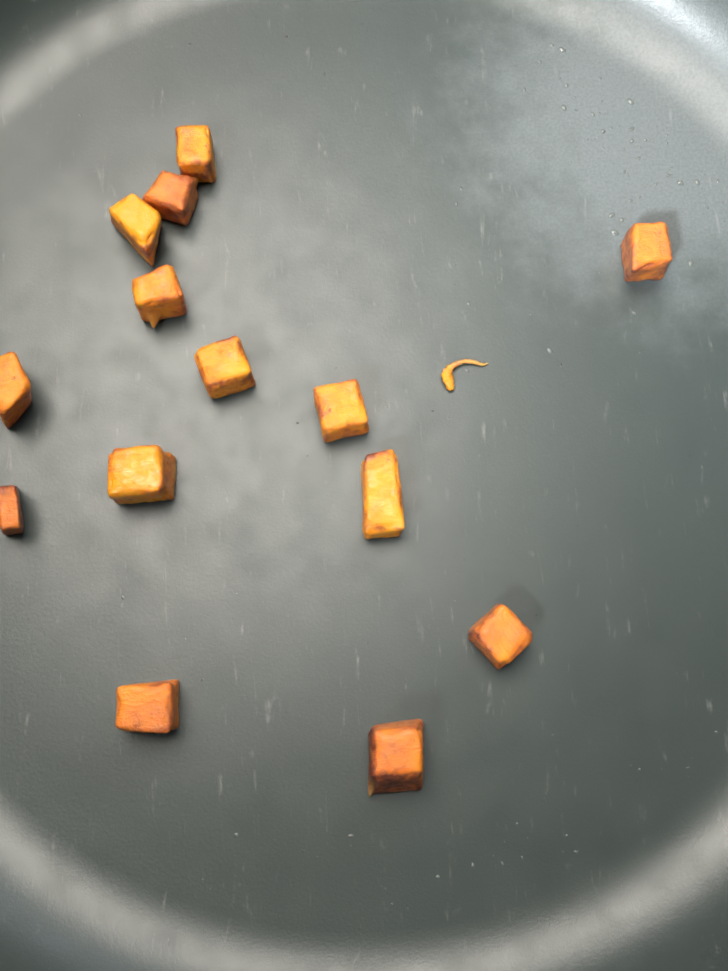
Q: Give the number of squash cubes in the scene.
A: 14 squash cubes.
